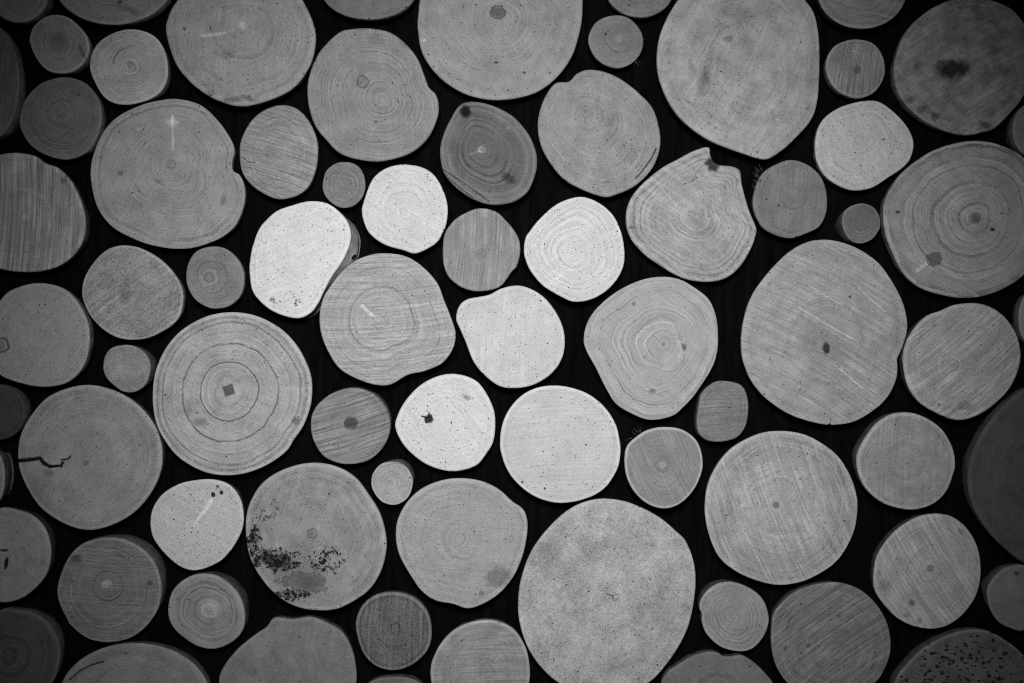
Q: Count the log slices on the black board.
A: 74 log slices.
